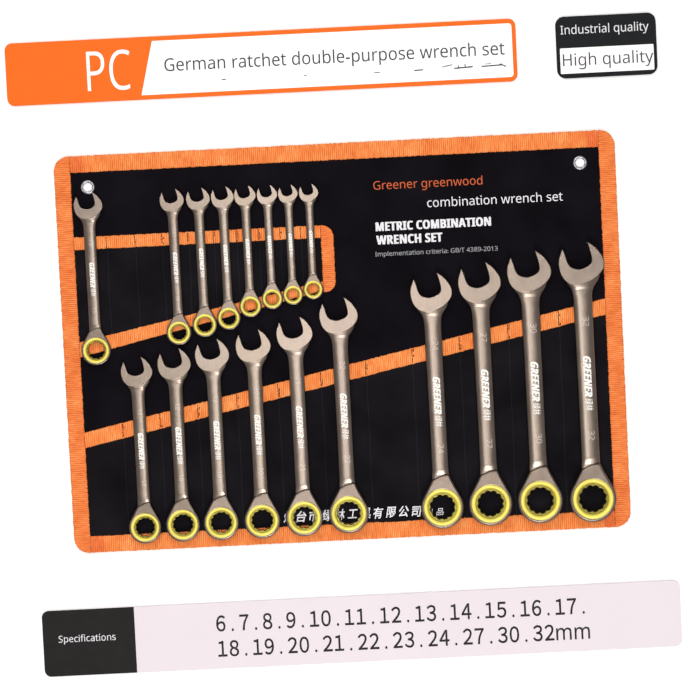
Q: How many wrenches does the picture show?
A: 18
